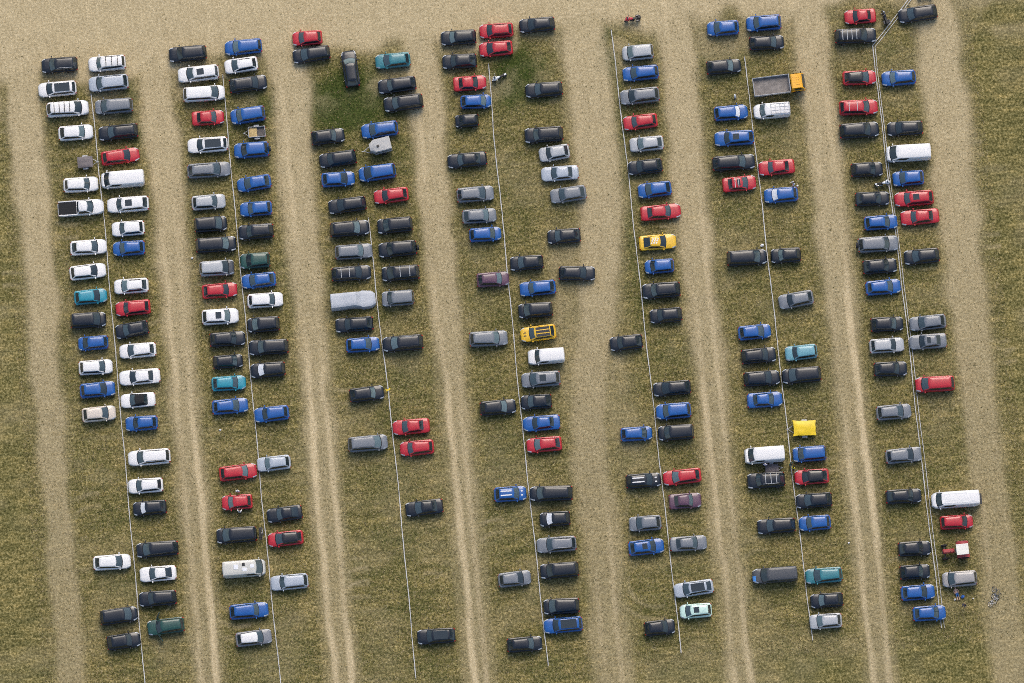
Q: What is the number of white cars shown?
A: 24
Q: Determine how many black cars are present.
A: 89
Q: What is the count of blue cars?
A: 44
